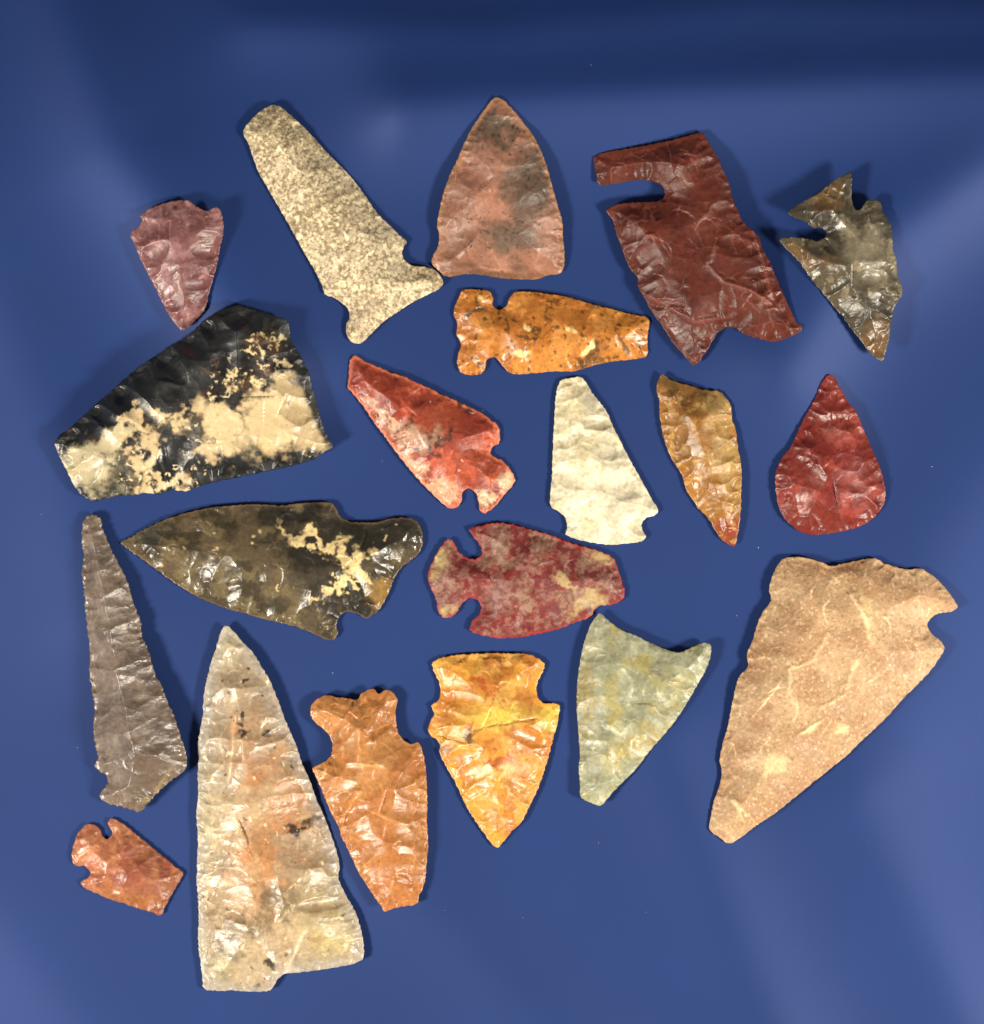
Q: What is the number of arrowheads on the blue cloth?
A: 20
